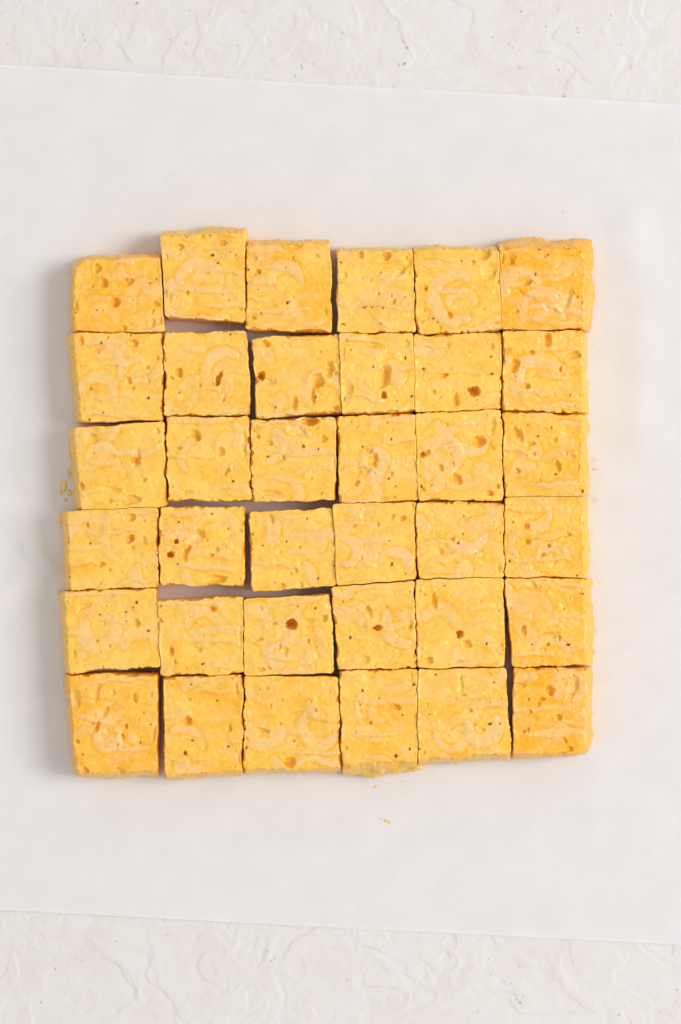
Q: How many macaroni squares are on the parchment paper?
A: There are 36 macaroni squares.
